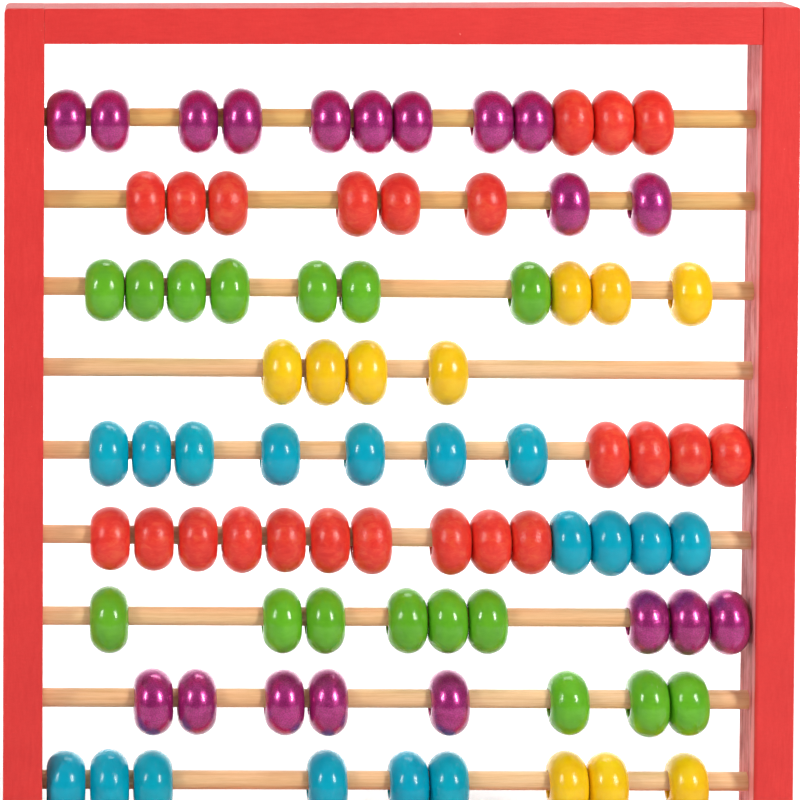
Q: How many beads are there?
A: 85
